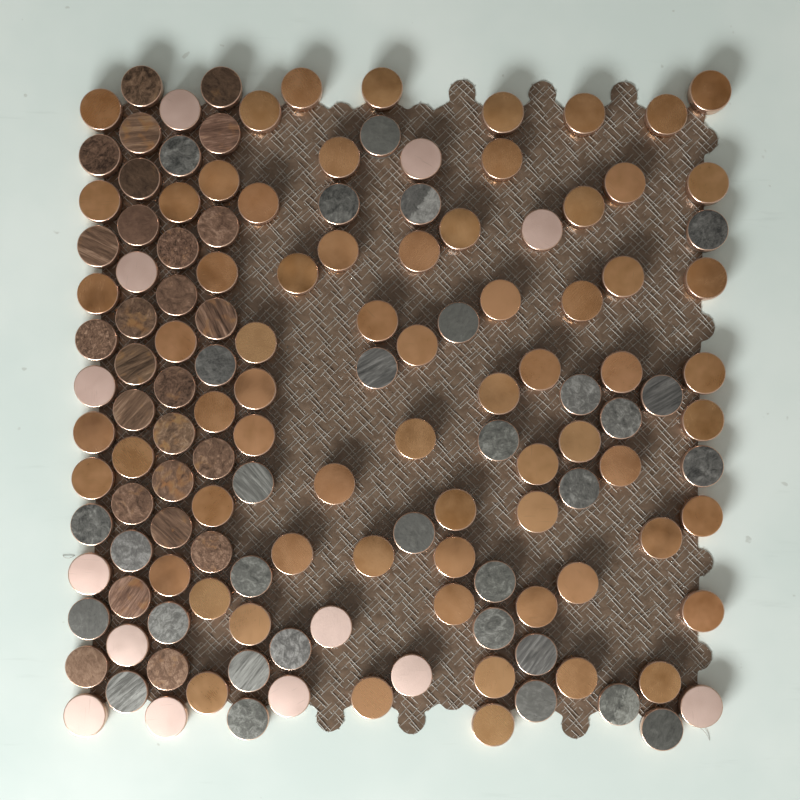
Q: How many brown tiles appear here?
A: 26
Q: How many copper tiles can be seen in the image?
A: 68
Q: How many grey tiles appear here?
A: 31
